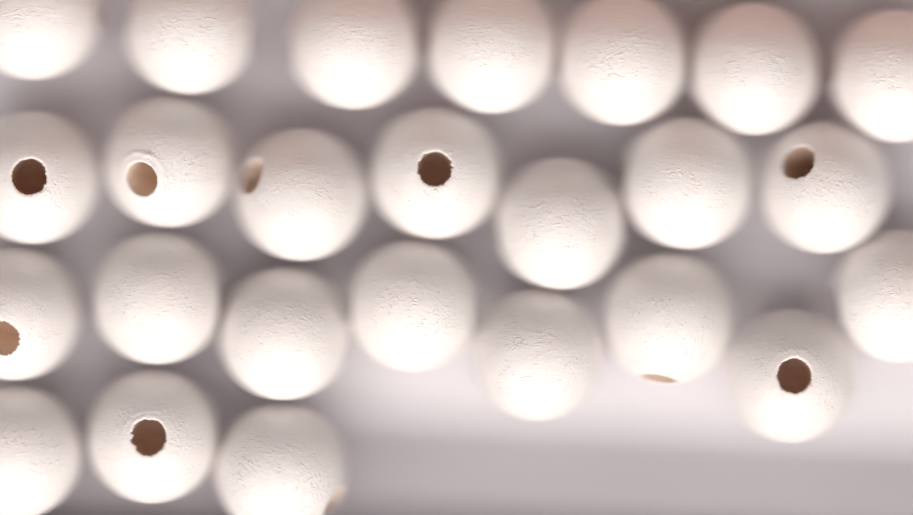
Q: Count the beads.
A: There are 25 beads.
